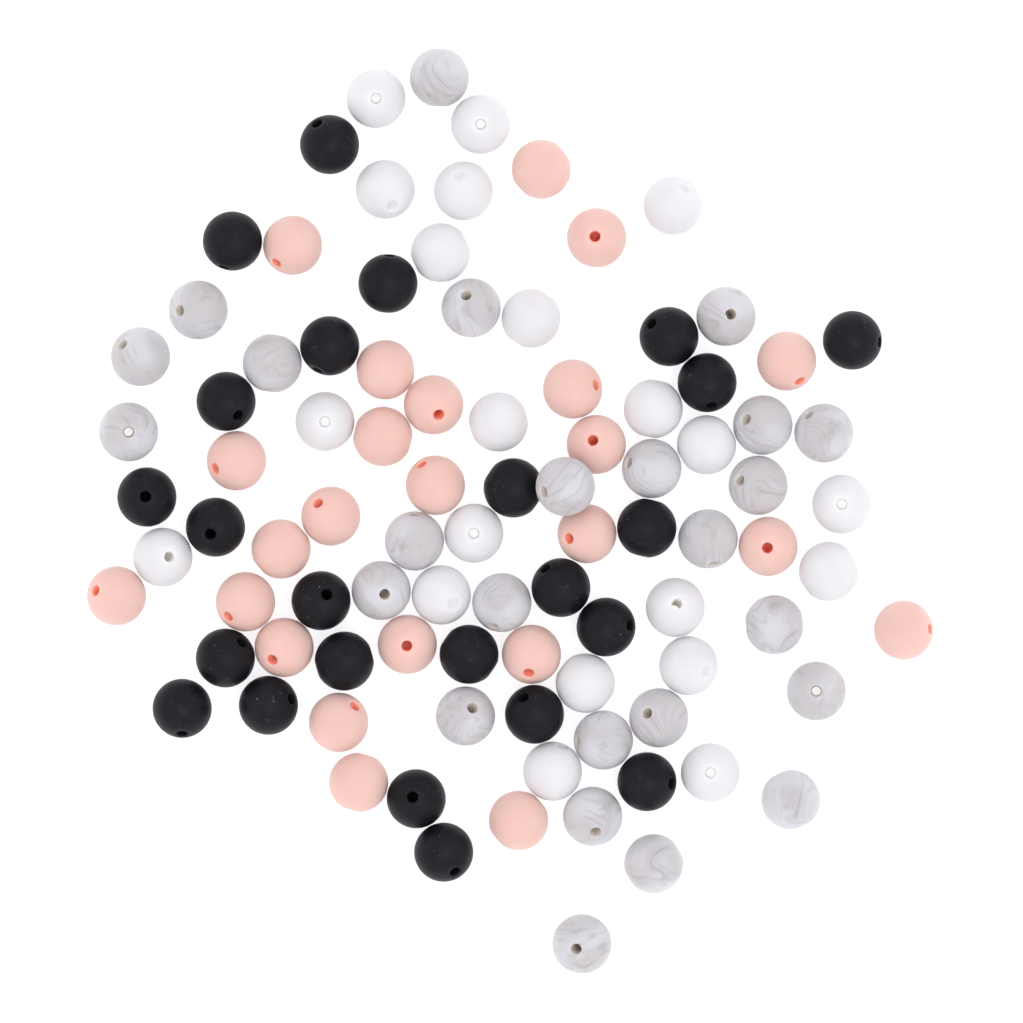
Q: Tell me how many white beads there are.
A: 21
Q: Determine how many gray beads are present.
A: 25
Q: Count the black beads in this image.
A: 24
